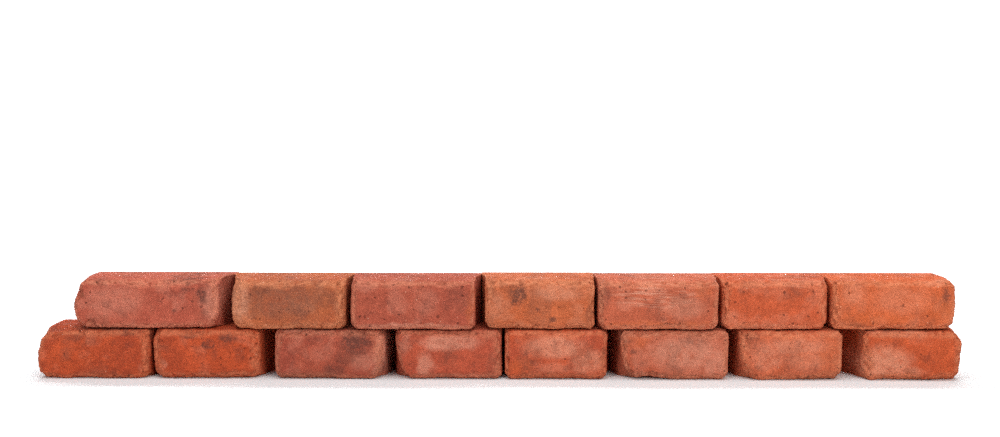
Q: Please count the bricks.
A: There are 15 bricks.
